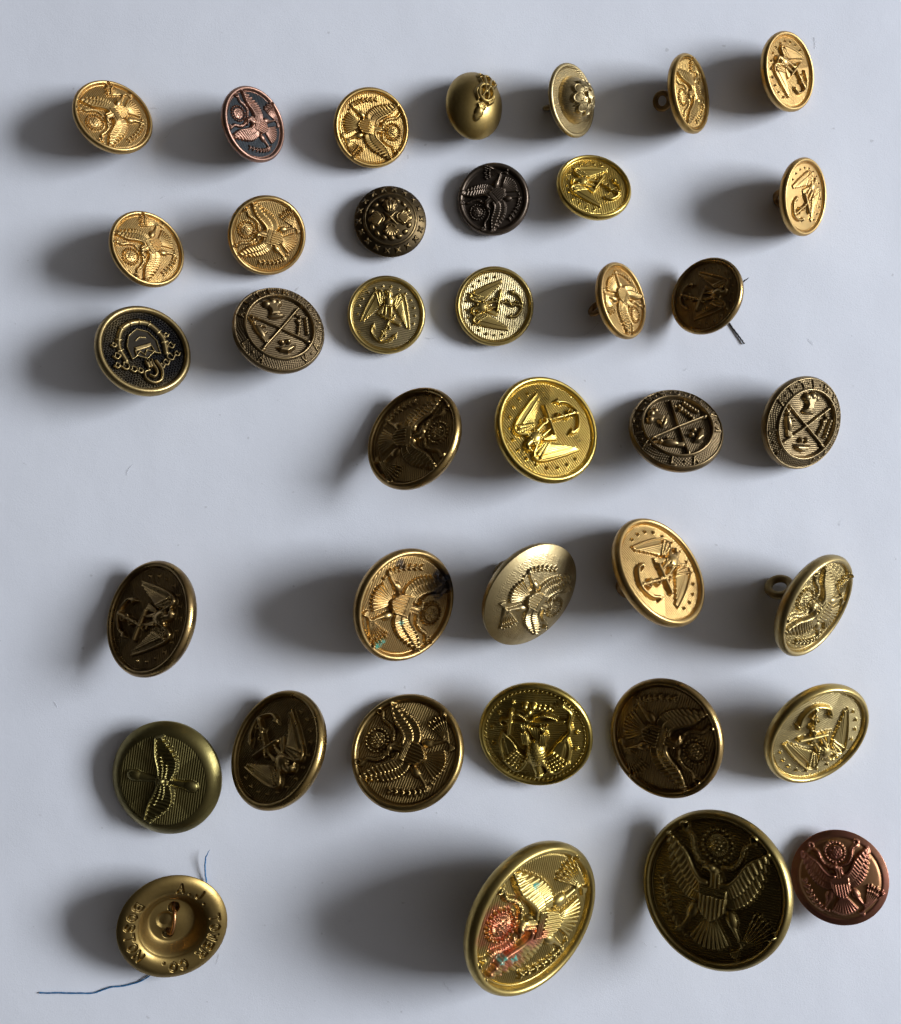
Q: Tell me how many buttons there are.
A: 38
